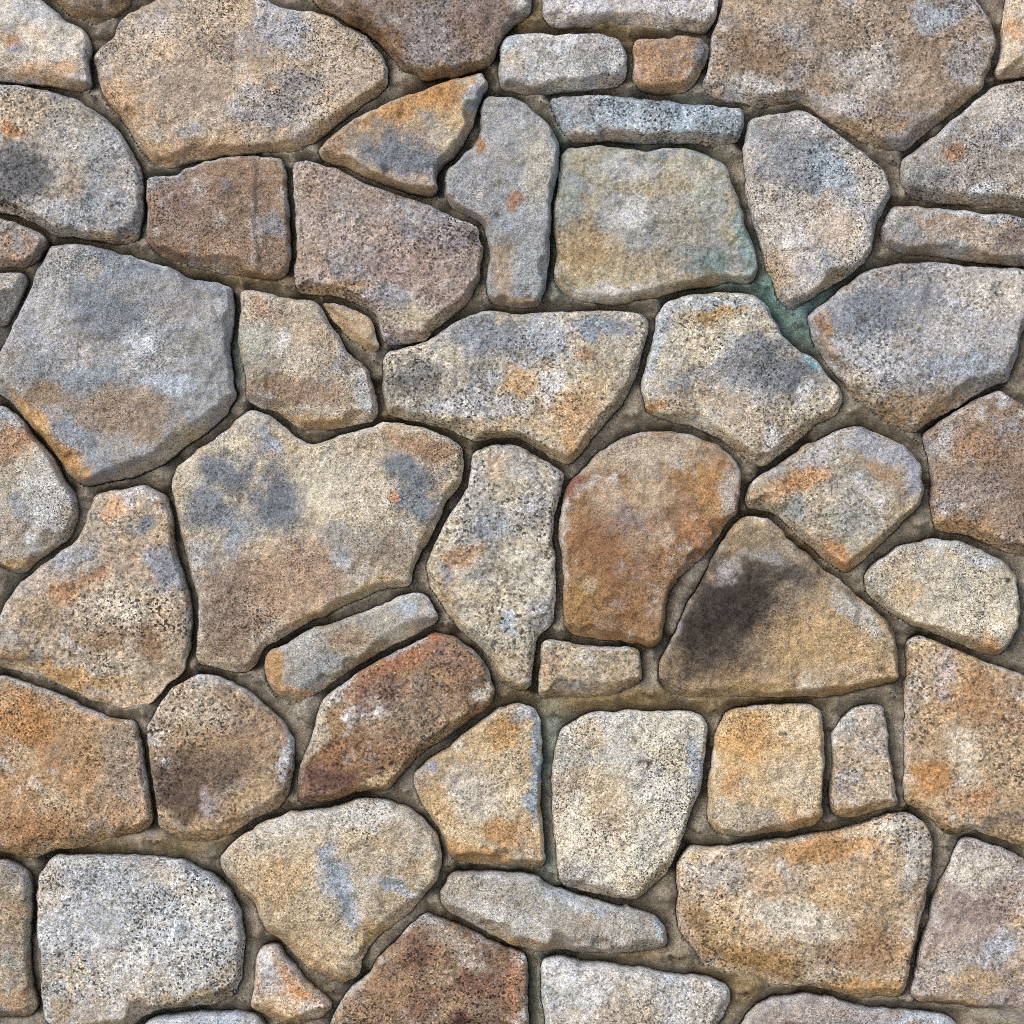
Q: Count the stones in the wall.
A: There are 57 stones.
